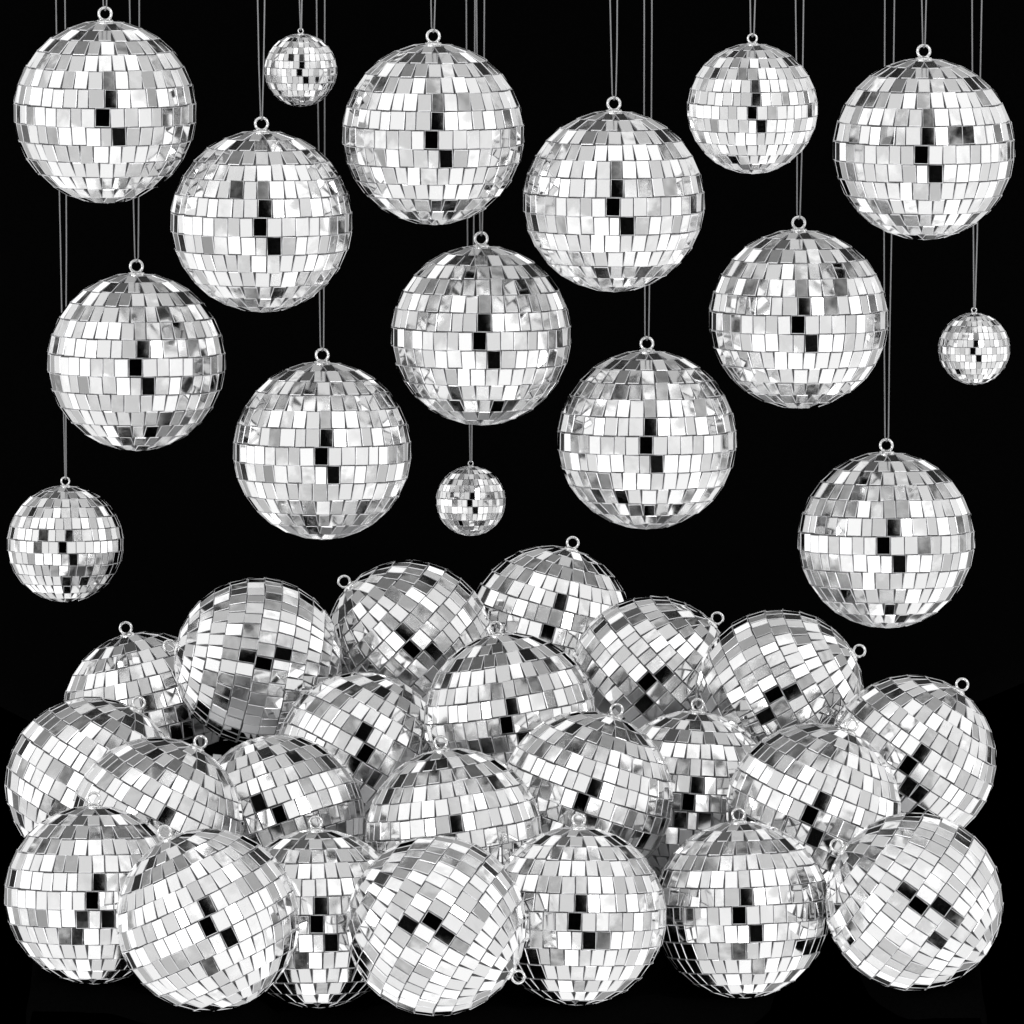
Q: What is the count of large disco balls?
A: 34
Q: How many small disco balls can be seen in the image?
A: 3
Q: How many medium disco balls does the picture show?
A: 2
